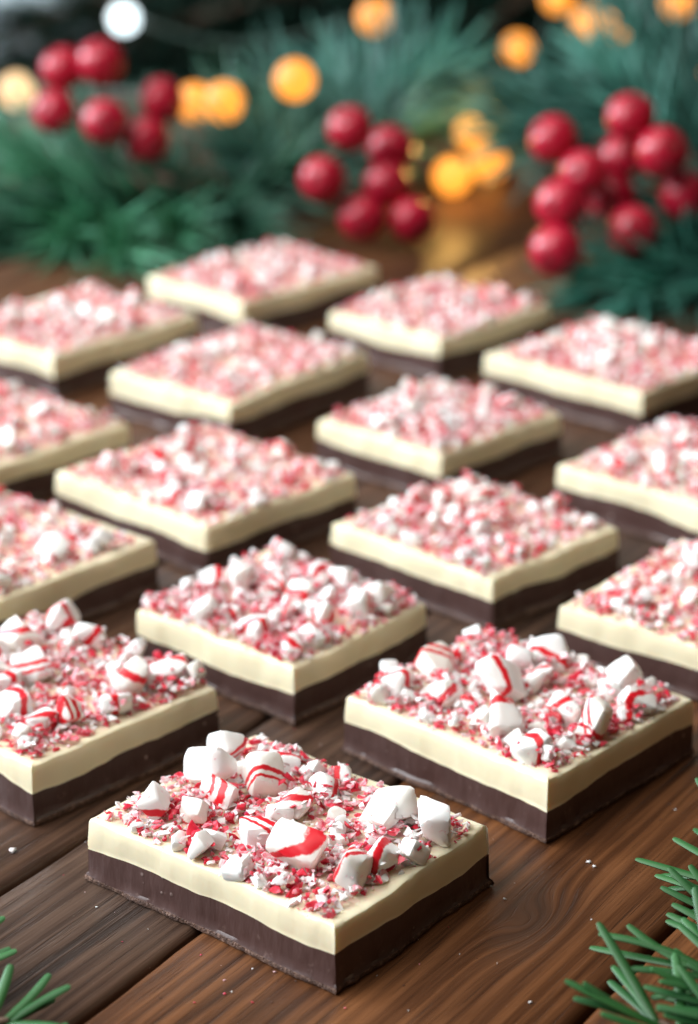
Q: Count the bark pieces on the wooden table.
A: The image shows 16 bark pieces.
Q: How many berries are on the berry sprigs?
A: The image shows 22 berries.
